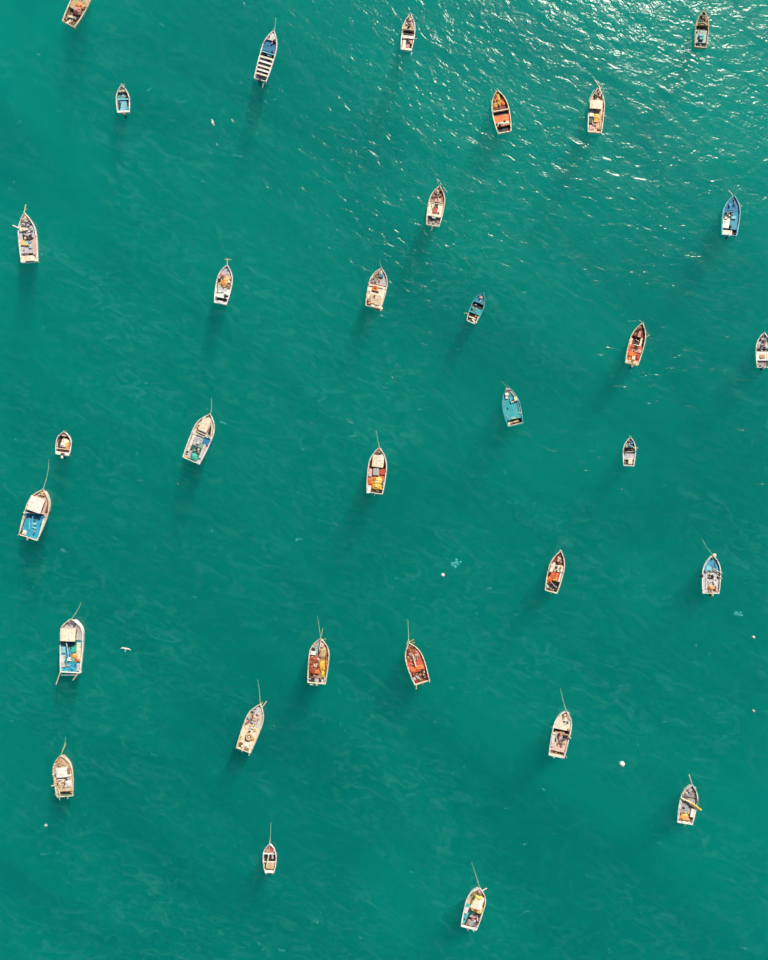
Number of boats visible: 32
